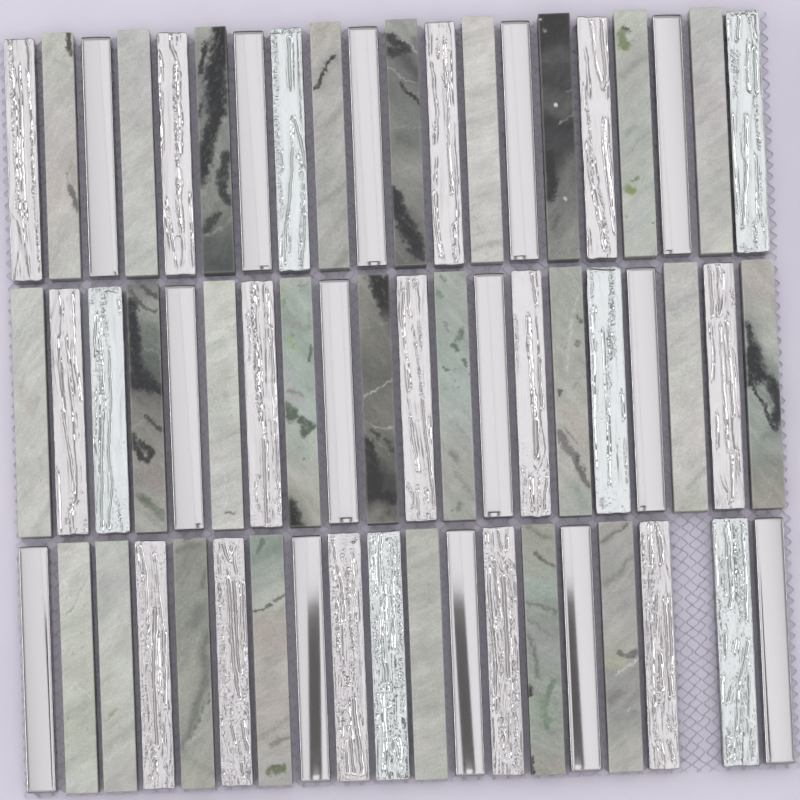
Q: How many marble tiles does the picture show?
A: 25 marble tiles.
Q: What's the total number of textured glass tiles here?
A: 20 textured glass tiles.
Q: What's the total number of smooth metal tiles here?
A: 14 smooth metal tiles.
